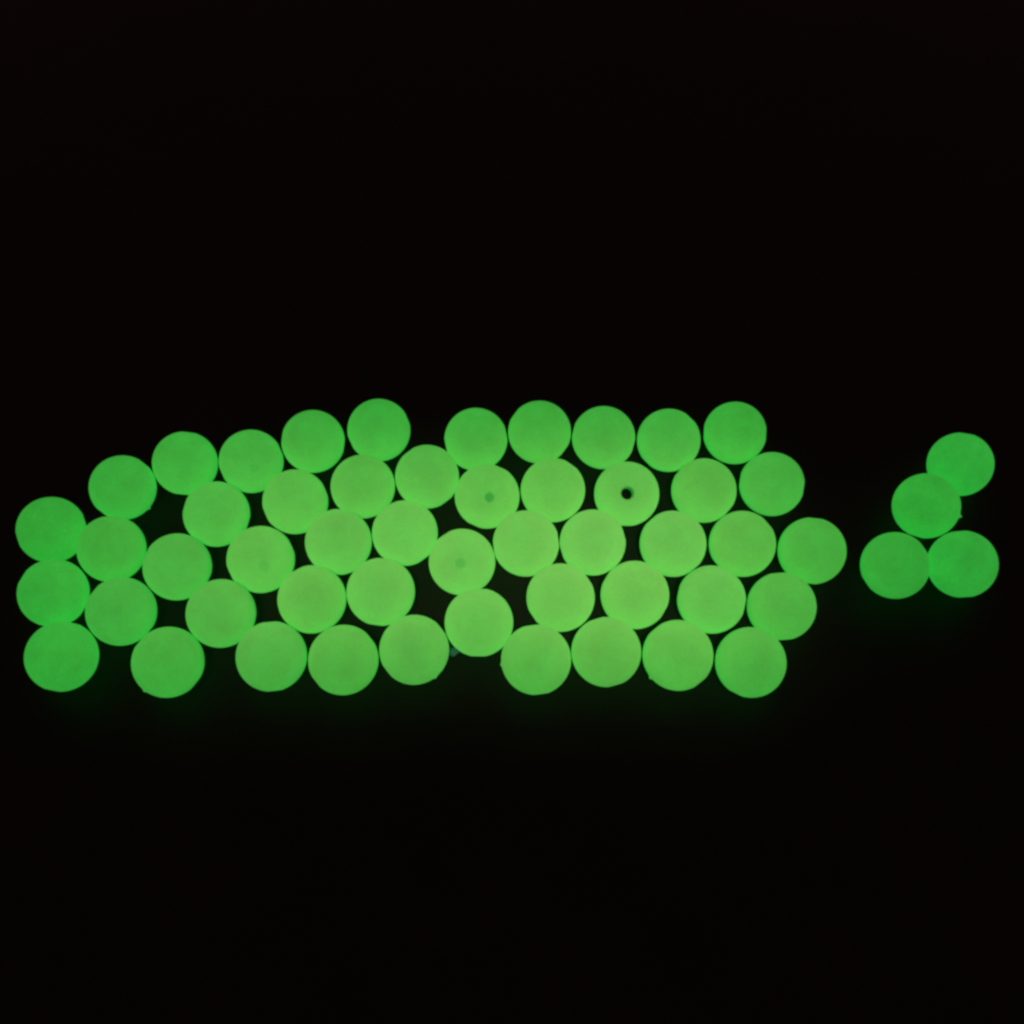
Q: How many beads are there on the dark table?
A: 54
